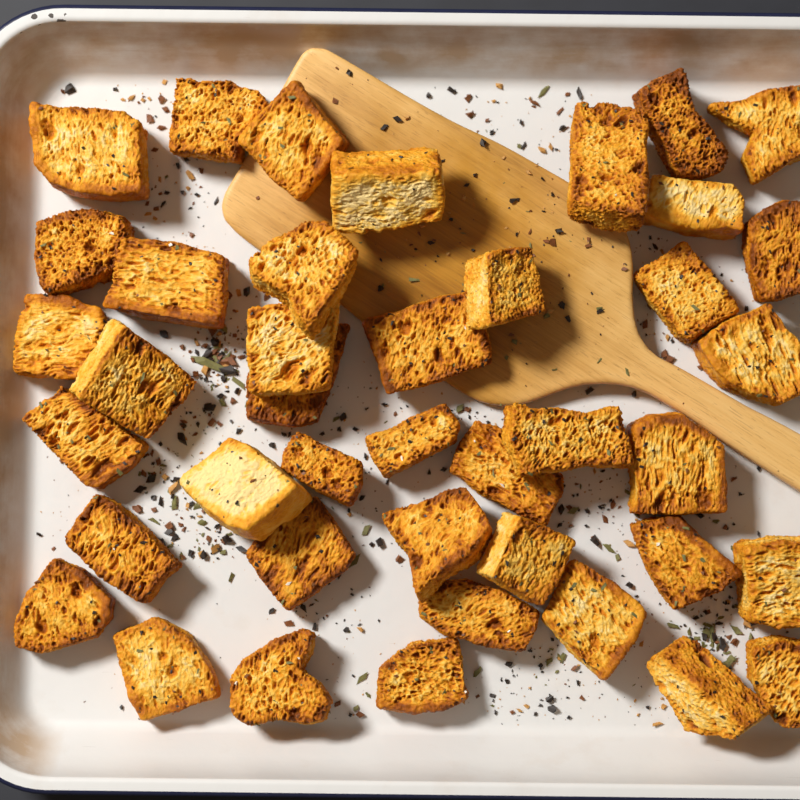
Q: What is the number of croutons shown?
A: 41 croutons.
